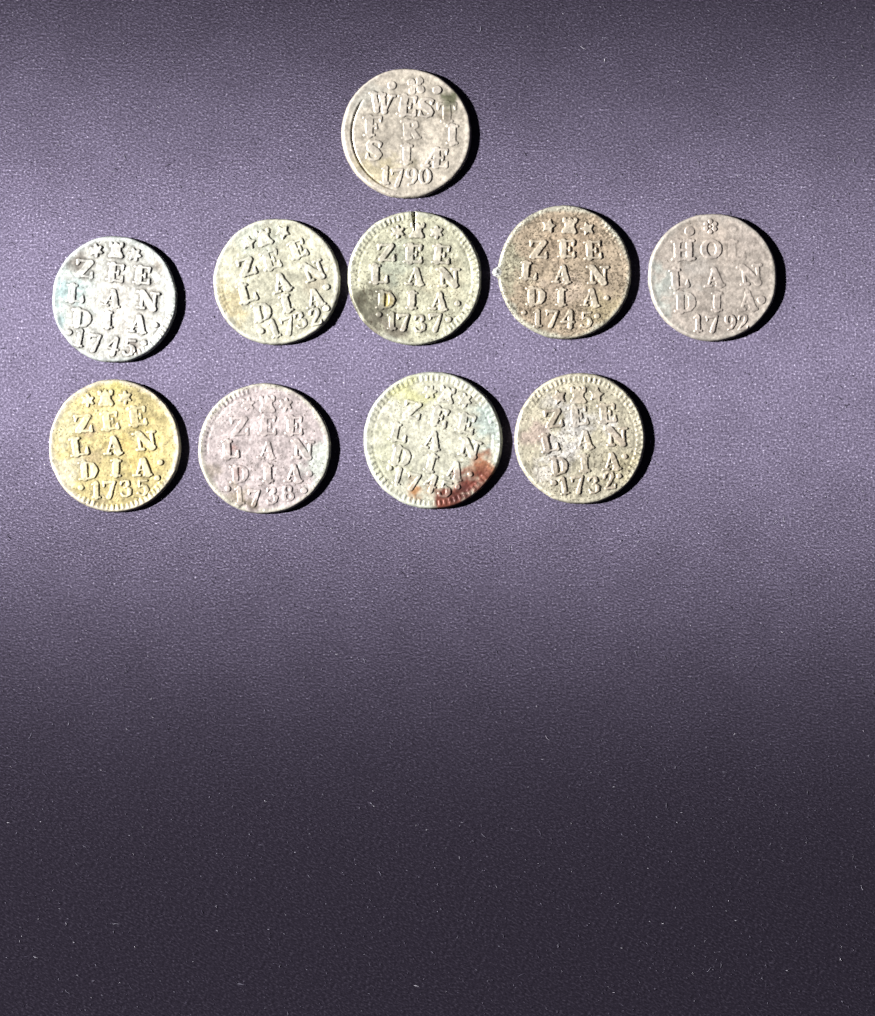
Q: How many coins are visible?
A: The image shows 10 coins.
